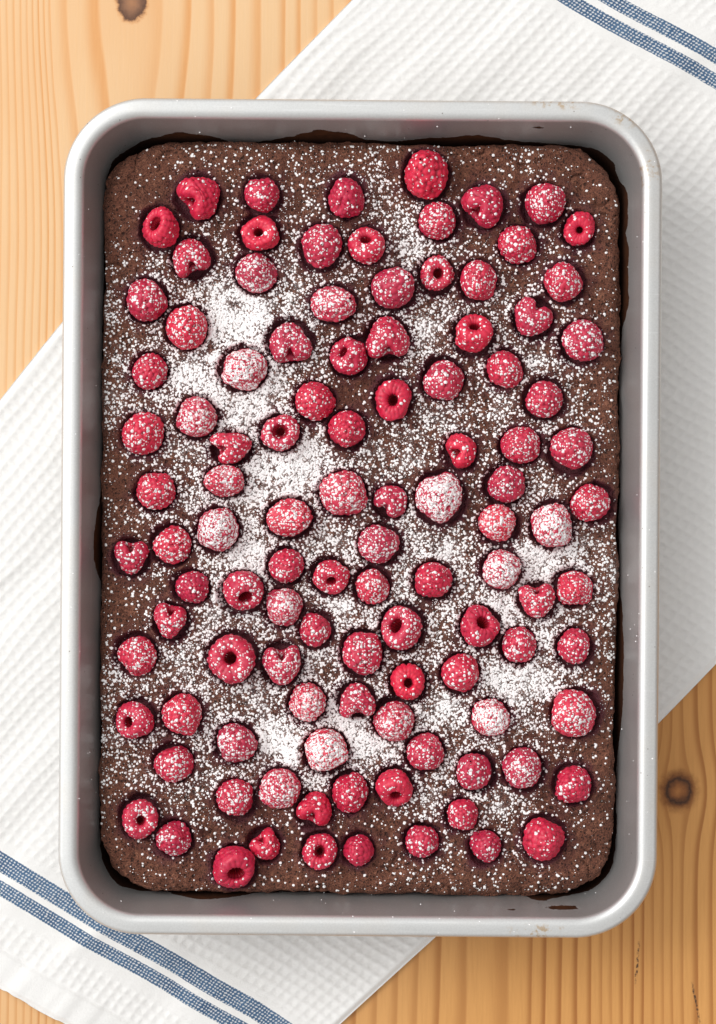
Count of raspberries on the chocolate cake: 108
